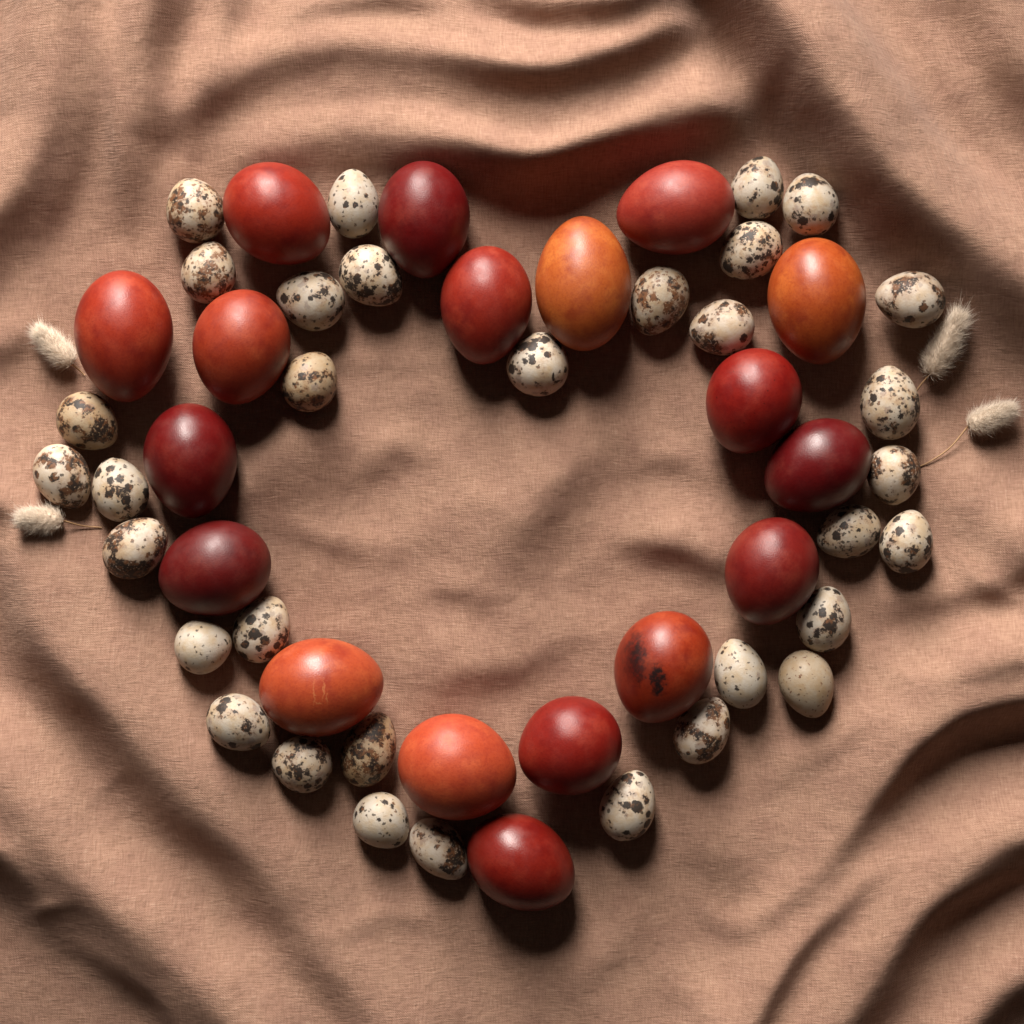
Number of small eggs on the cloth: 33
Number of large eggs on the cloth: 18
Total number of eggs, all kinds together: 51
